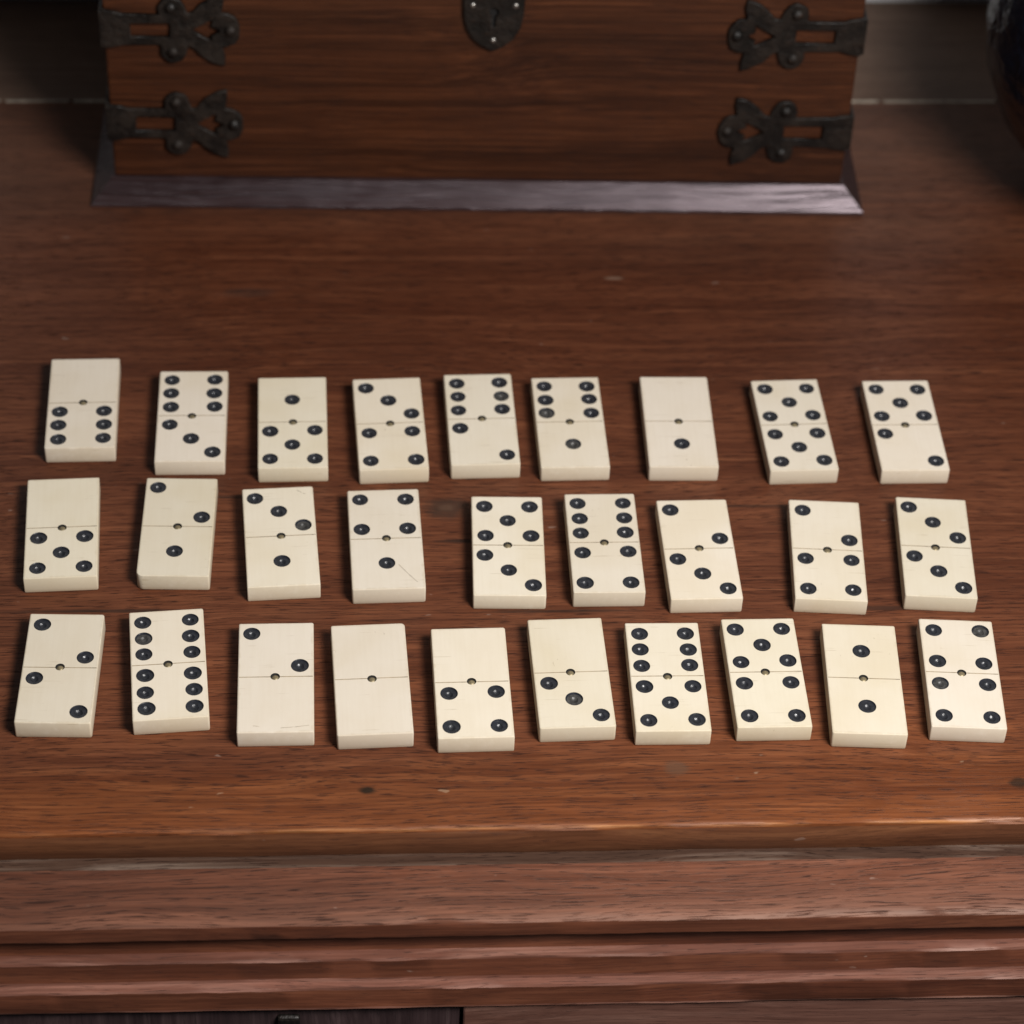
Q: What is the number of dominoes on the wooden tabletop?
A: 28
